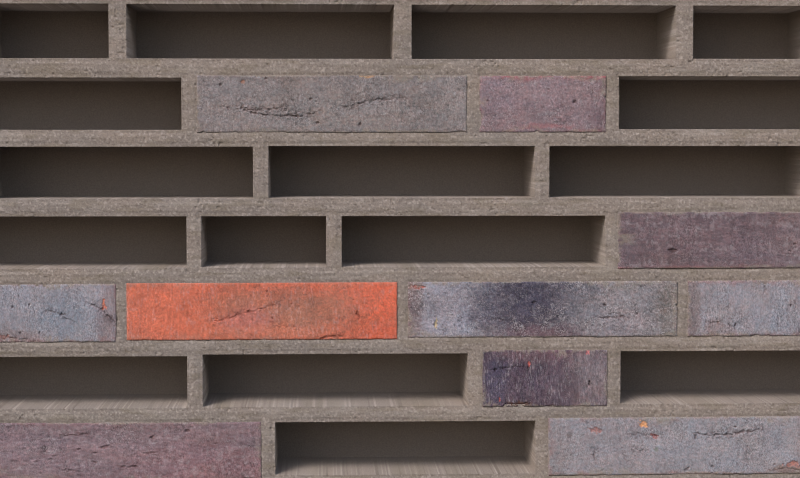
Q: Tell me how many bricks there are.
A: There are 10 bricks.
